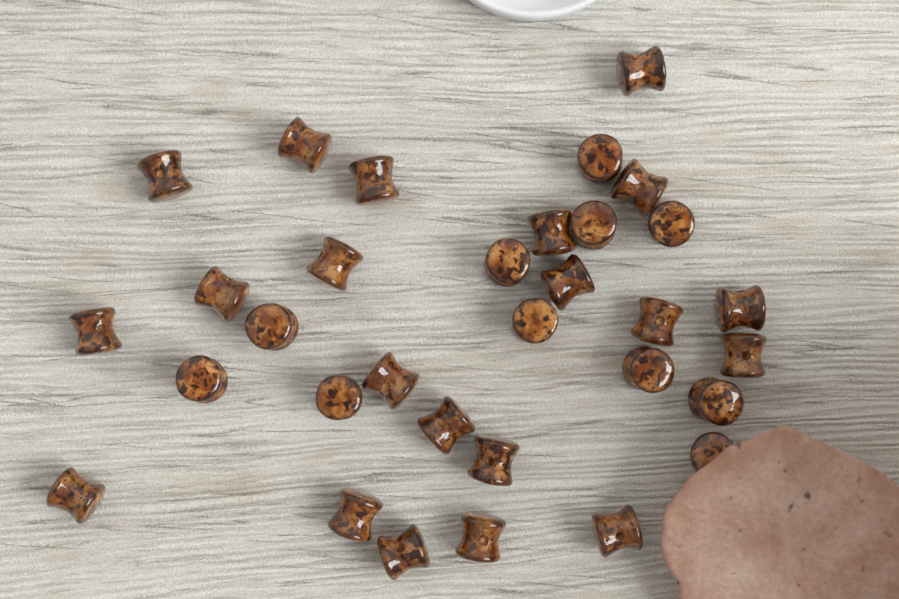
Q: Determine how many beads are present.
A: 32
